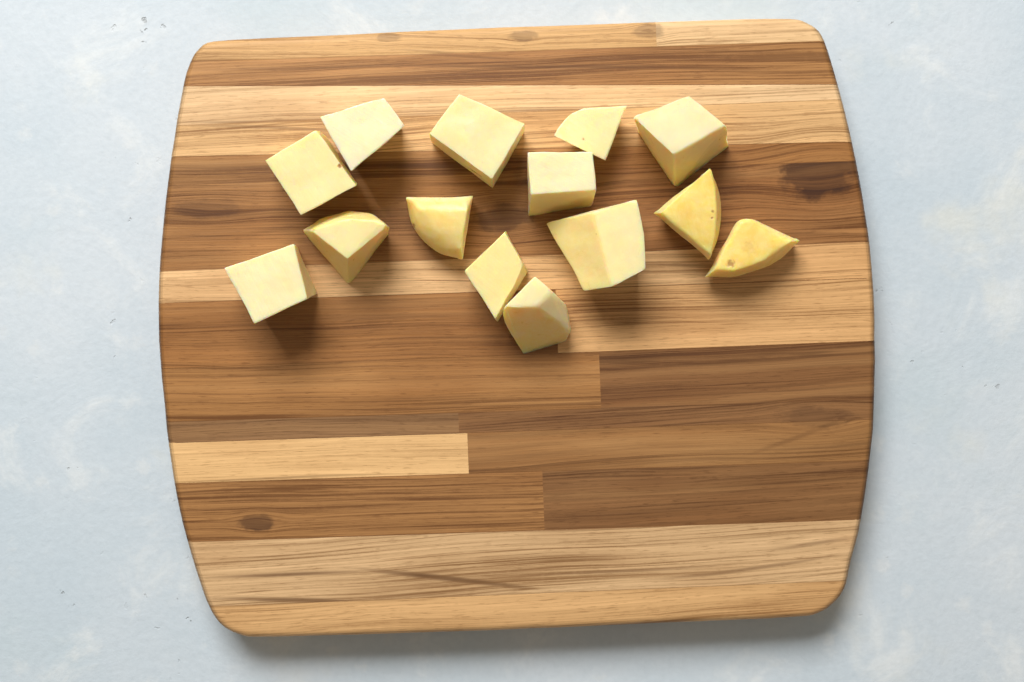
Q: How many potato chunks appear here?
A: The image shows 14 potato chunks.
